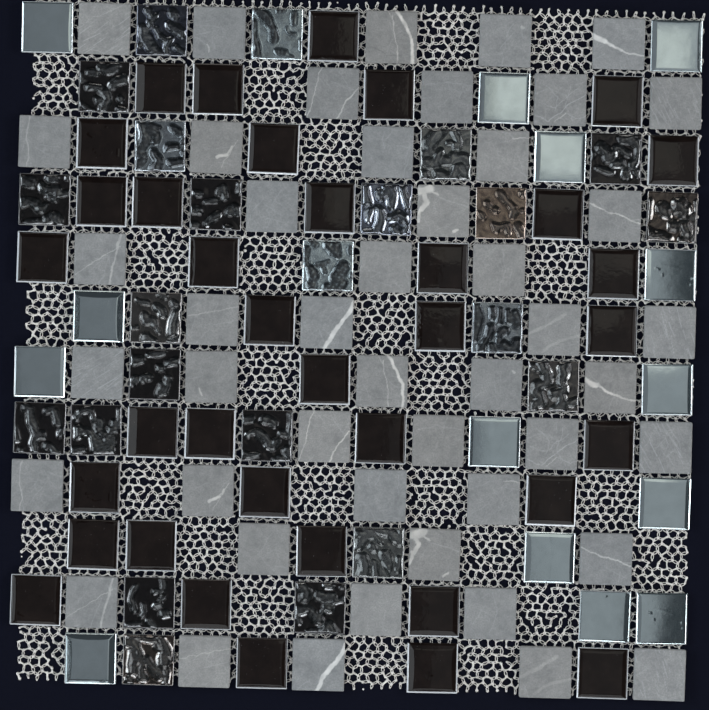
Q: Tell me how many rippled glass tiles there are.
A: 23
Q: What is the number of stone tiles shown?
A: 46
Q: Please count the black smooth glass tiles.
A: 36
